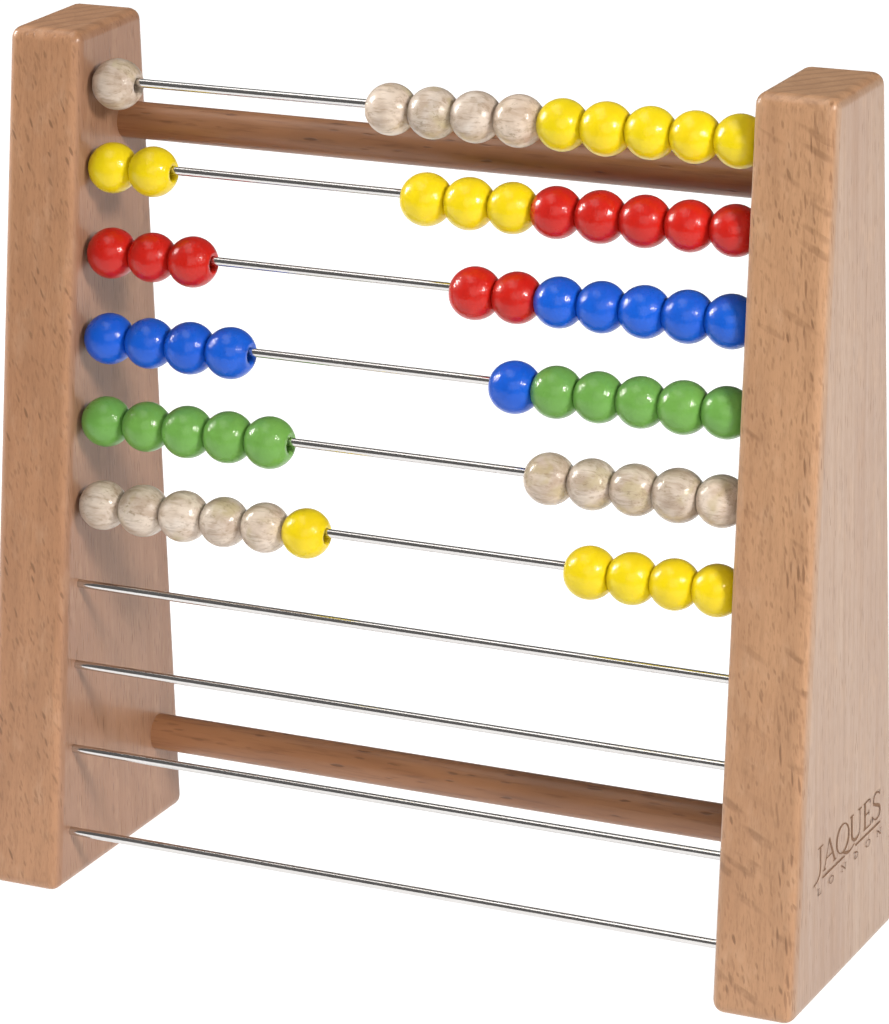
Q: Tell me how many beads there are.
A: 60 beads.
